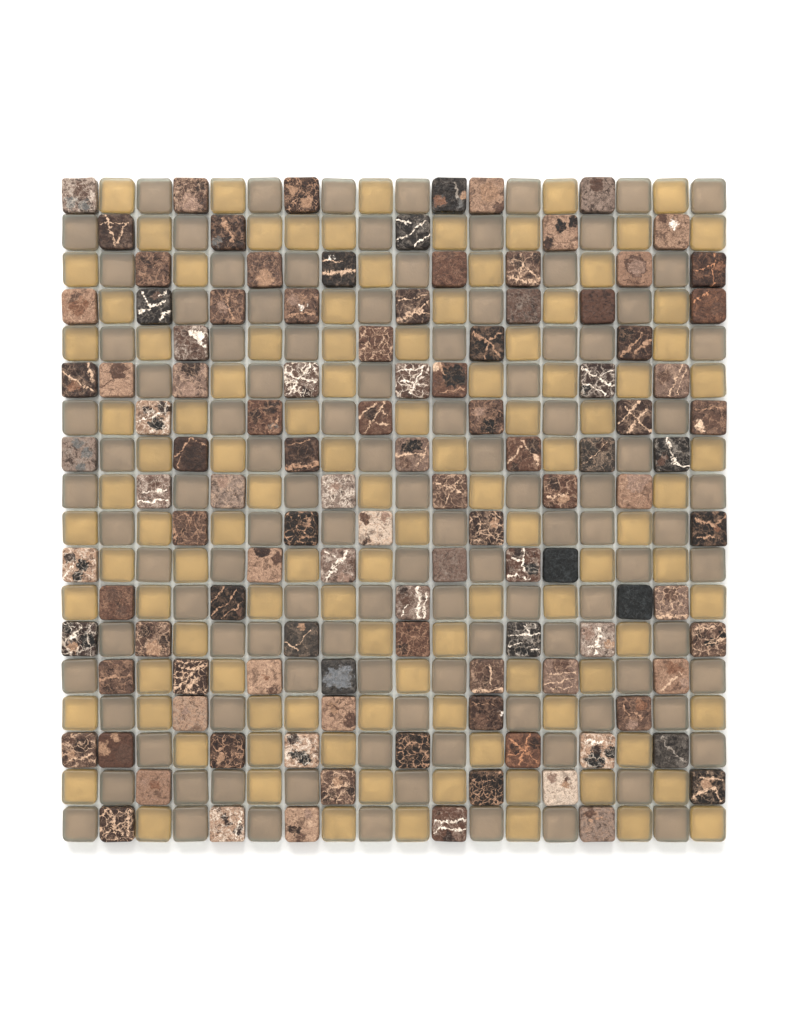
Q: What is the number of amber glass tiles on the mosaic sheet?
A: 107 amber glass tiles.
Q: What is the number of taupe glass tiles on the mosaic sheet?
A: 108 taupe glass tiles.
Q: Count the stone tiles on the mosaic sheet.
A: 109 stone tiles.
